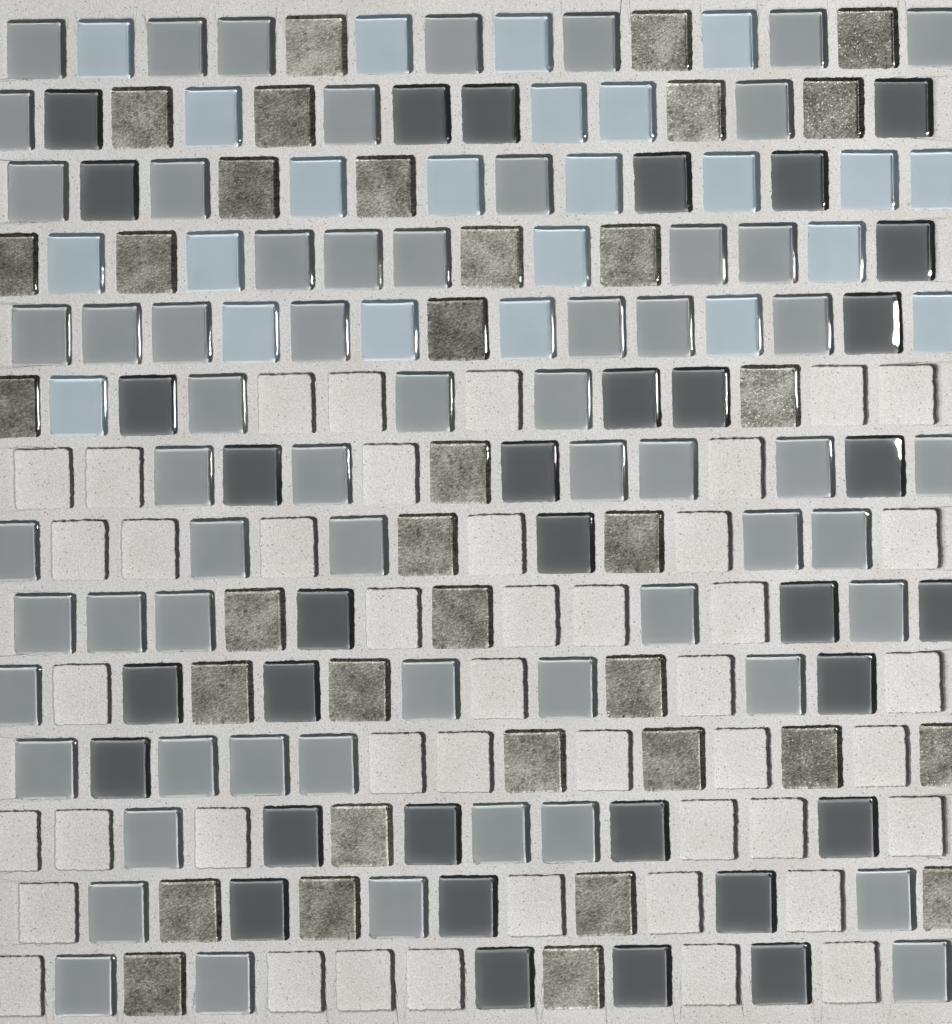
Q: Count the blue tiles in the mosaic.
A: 23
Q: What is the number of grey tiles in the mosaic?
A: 61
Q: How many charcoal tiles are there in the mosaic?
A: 33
